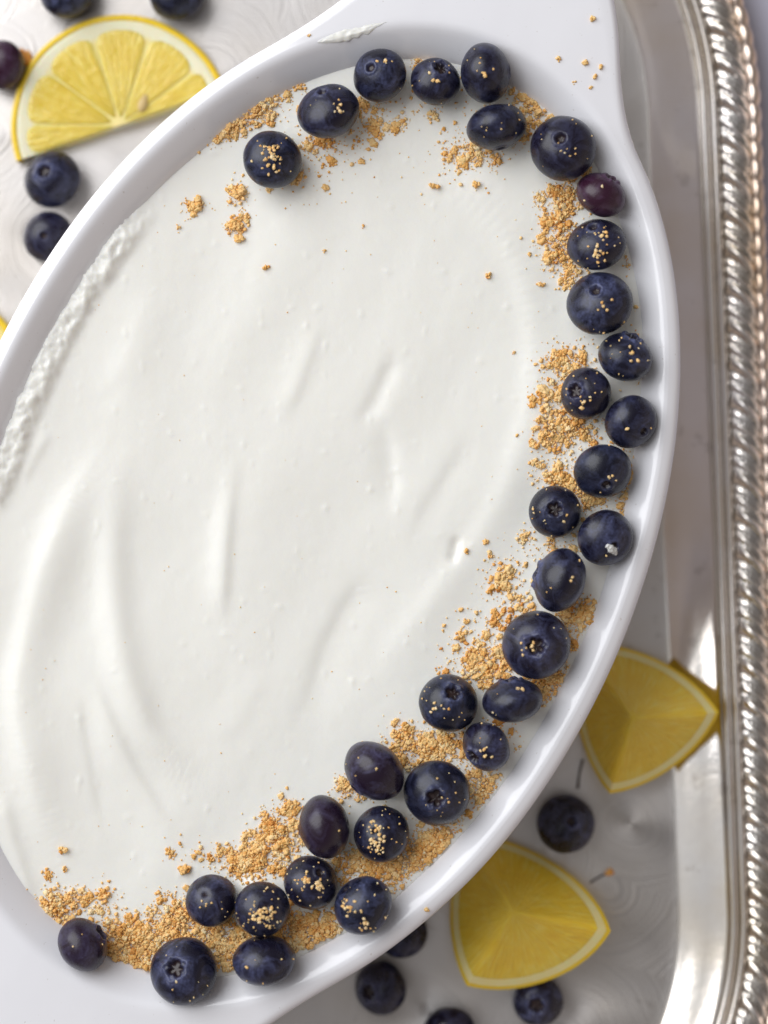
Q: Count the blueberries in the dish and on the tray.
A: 42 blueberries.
